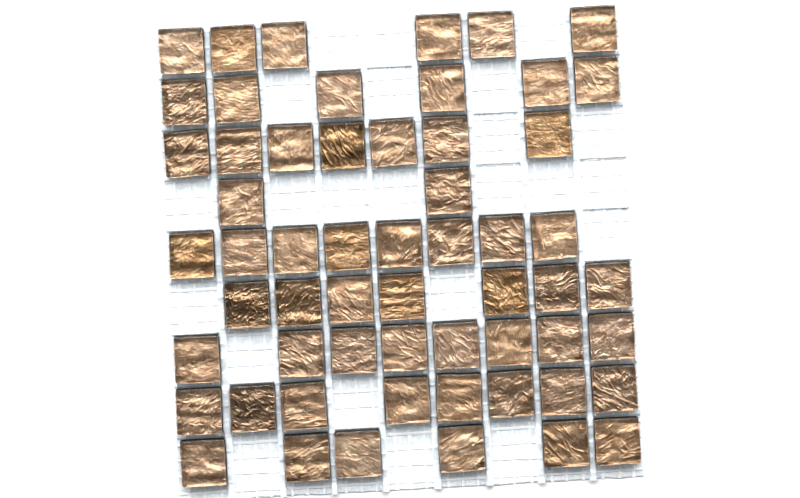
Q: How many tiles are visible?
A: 58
